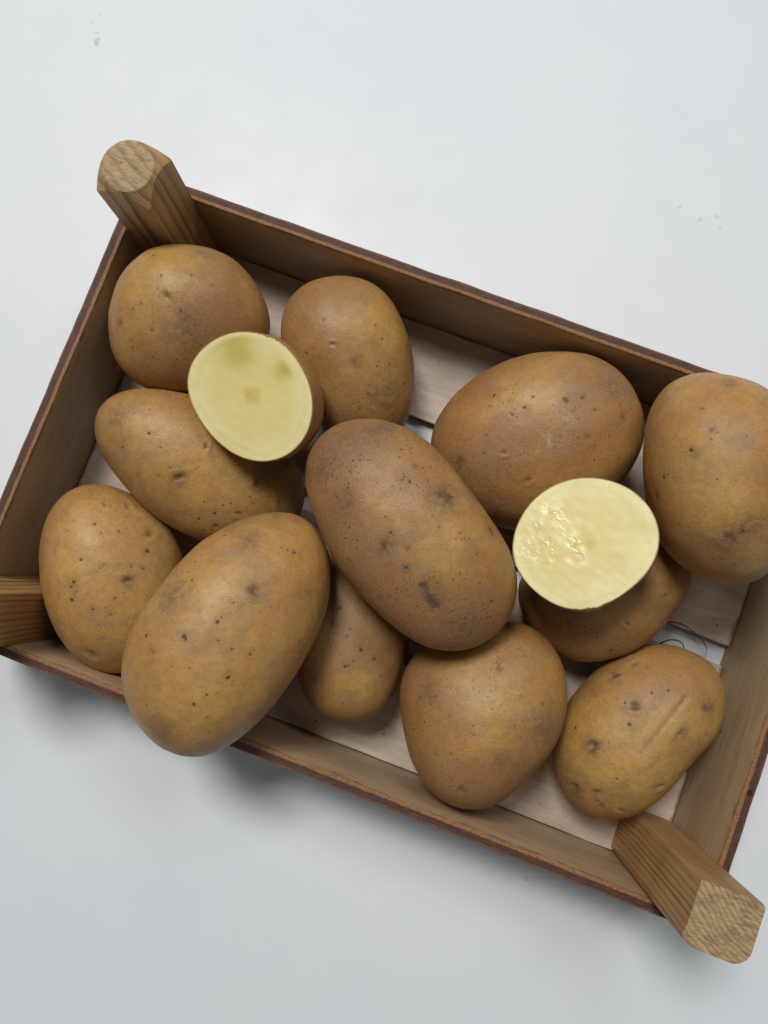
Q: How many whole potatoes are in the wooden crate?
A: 12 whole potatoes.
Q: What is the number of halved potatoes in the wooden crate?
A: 2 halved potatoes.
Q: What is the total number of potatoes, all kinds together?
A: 14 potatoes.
